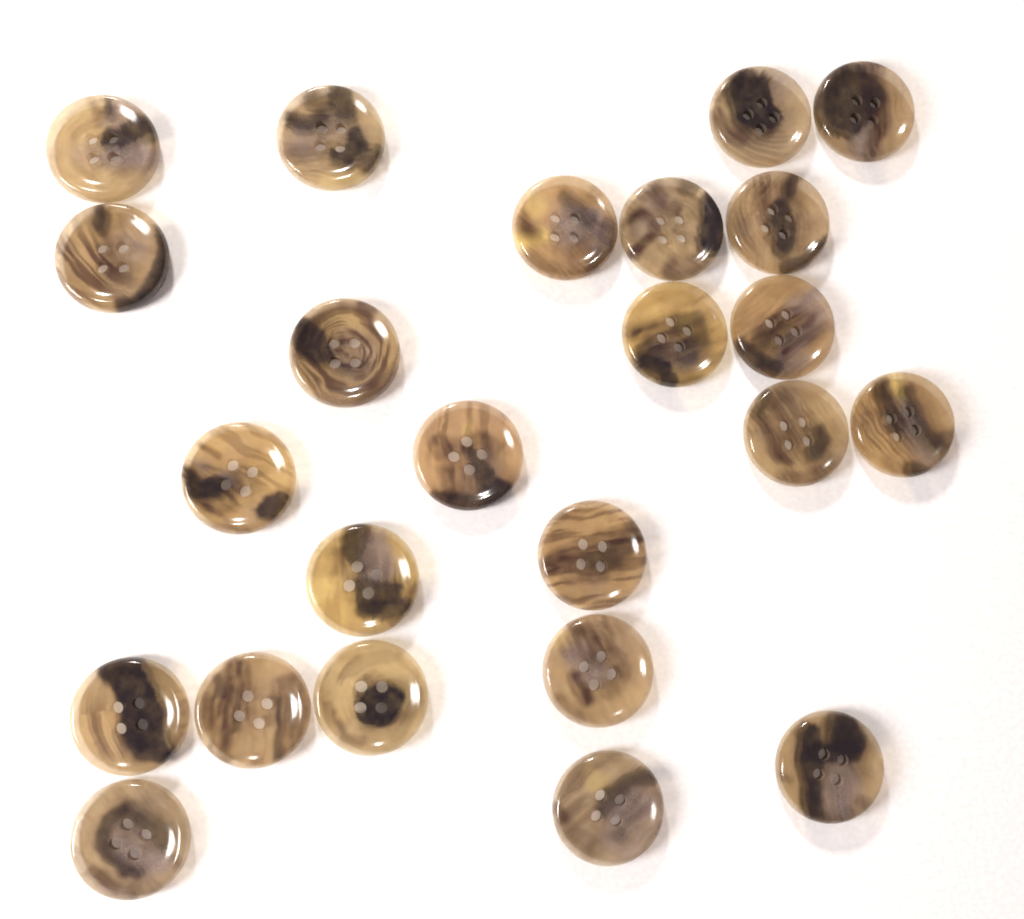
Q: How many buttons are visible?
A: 24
